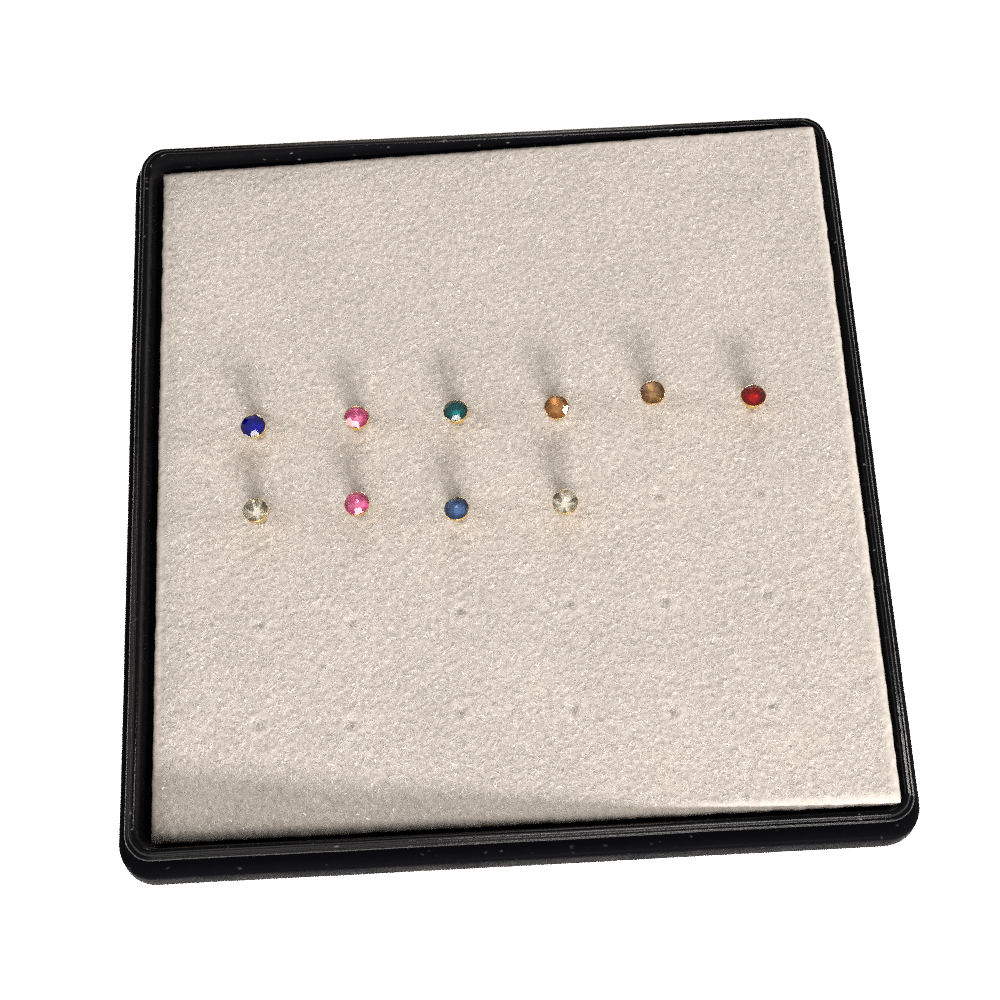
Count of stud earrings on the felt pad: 10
